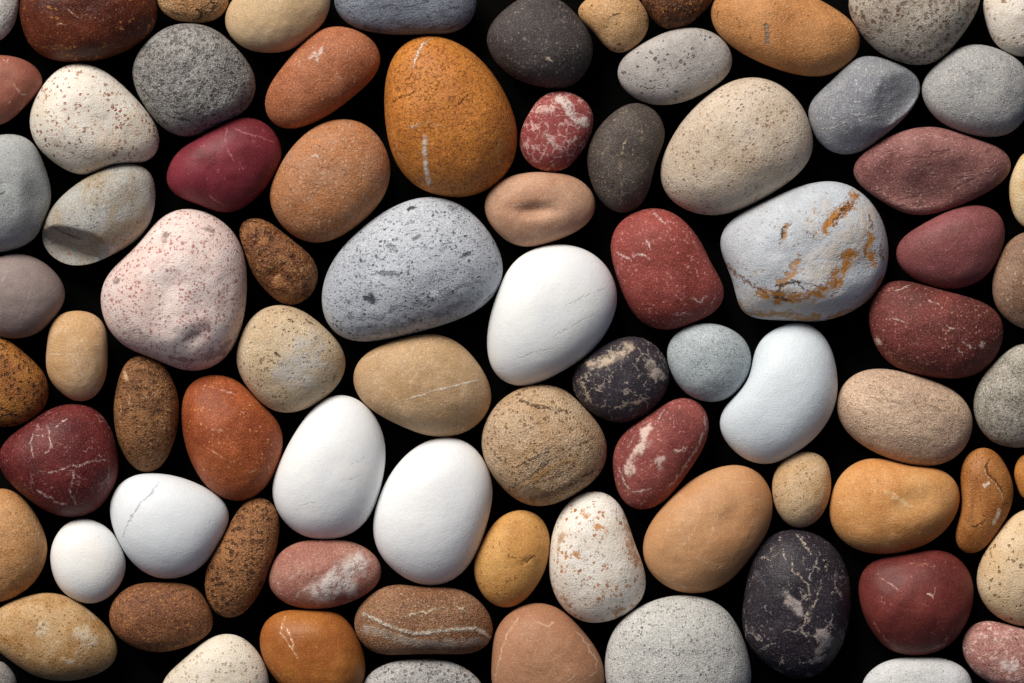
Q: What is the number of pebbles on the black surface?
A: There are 81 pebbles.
